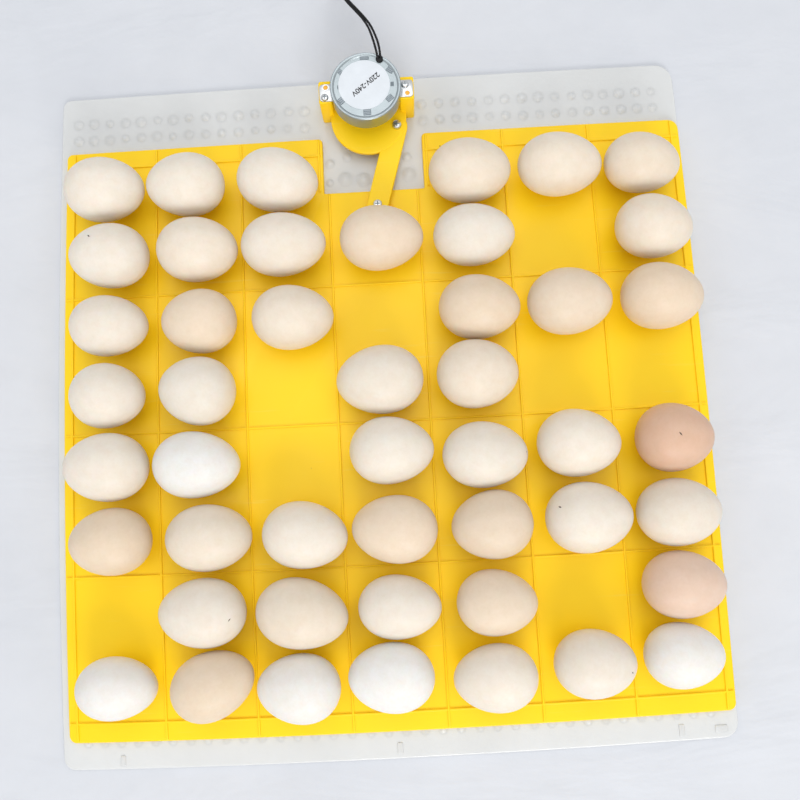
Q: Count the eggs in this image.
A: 47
